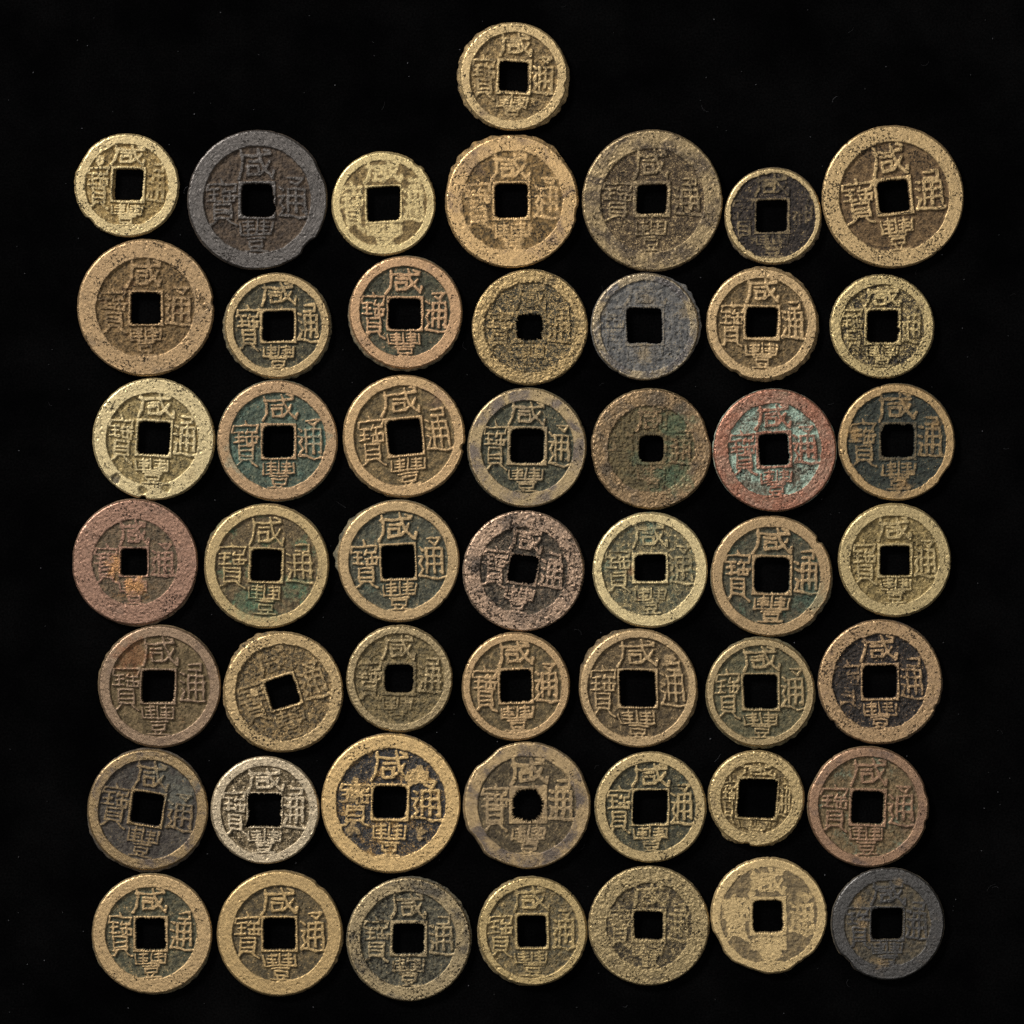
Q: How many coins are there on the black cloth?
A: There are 50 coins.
